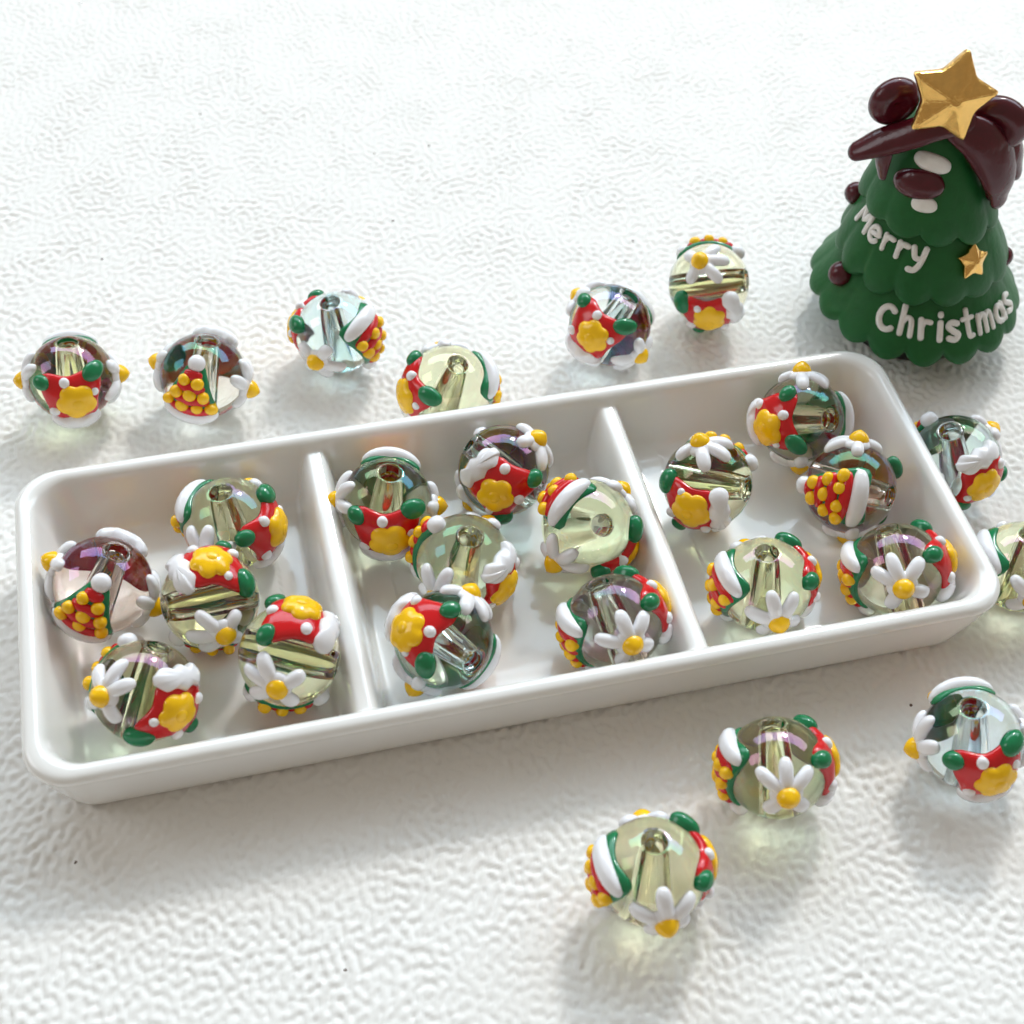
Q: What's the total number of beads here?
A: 27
